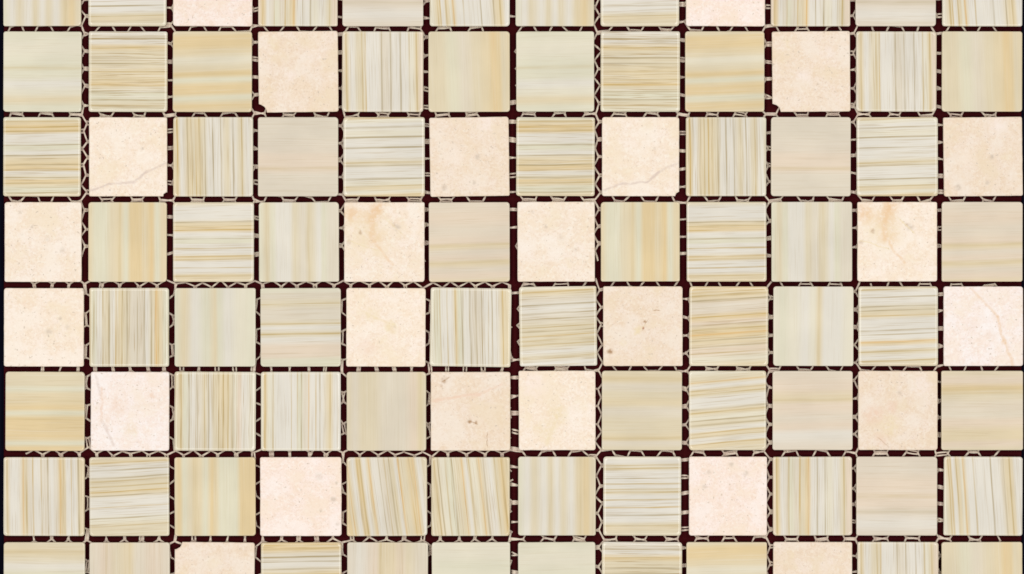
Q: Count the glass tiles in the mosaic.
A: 72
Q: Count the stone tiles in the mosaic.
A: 24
